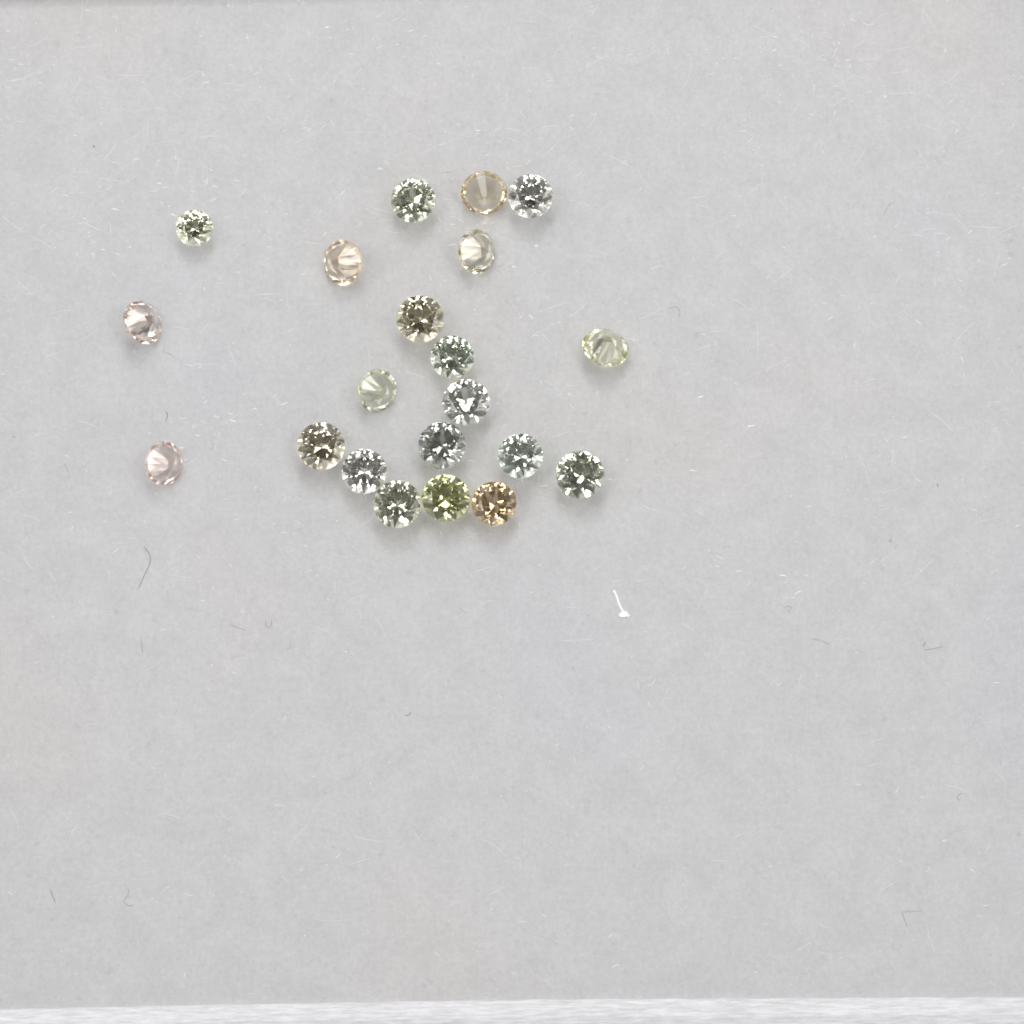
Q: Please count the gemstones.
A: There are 21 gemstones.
